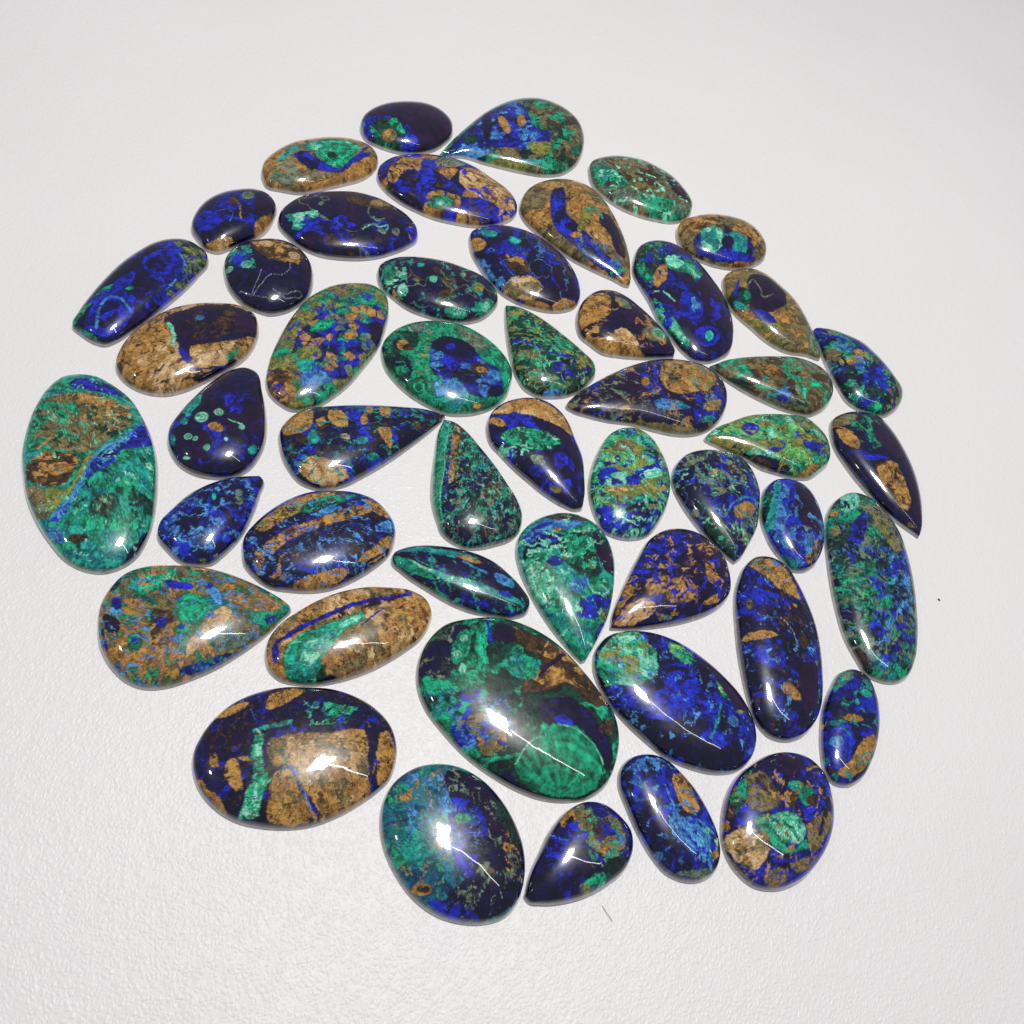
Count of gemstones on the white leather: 50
